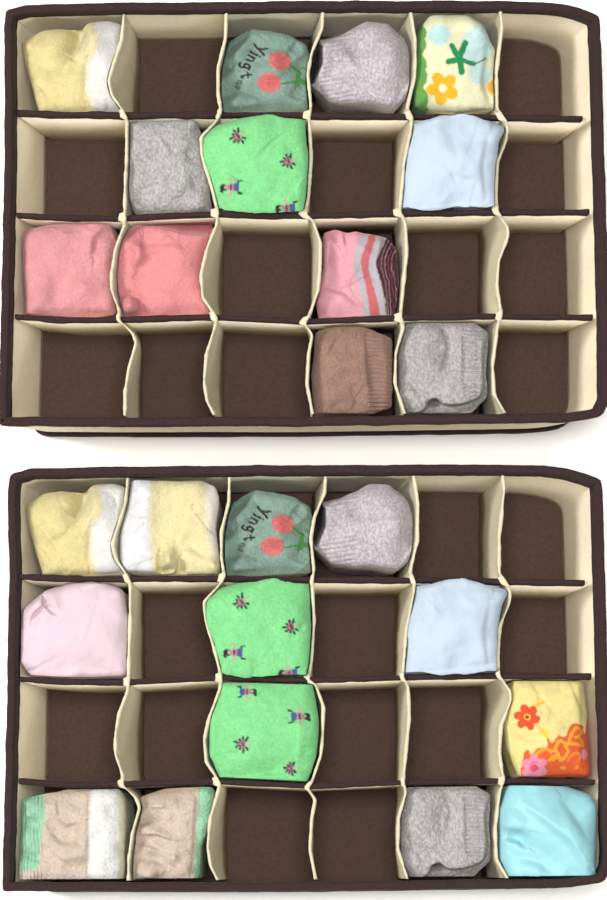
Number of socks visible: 25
